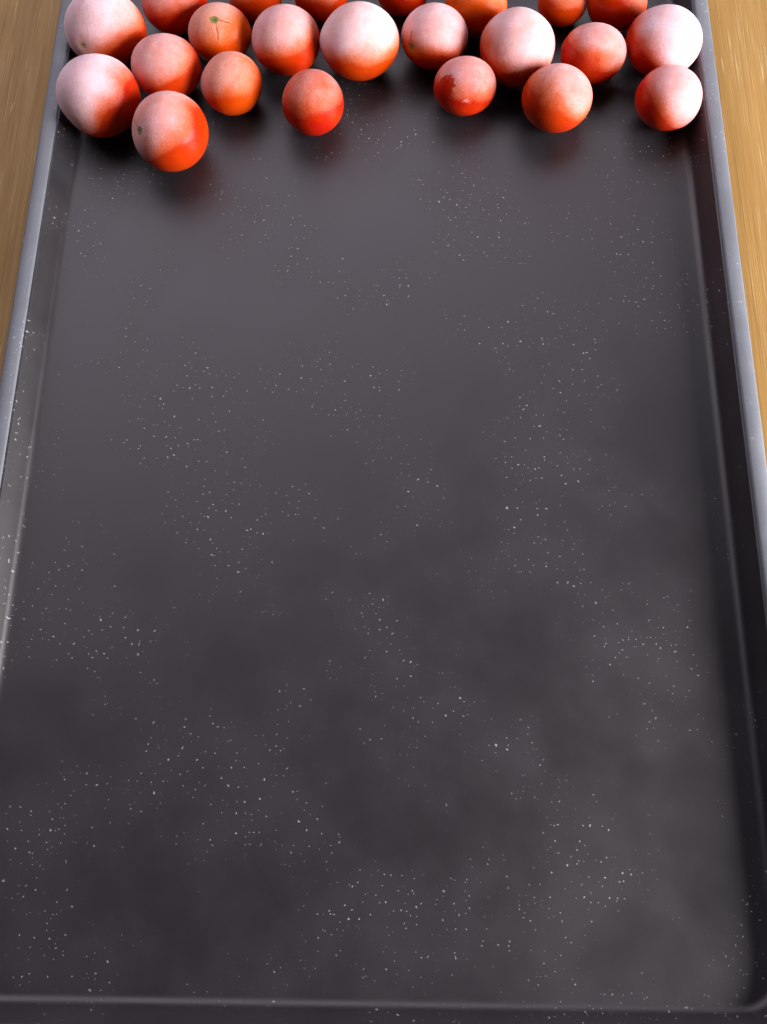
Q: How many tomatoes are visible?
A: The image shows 23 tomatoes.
